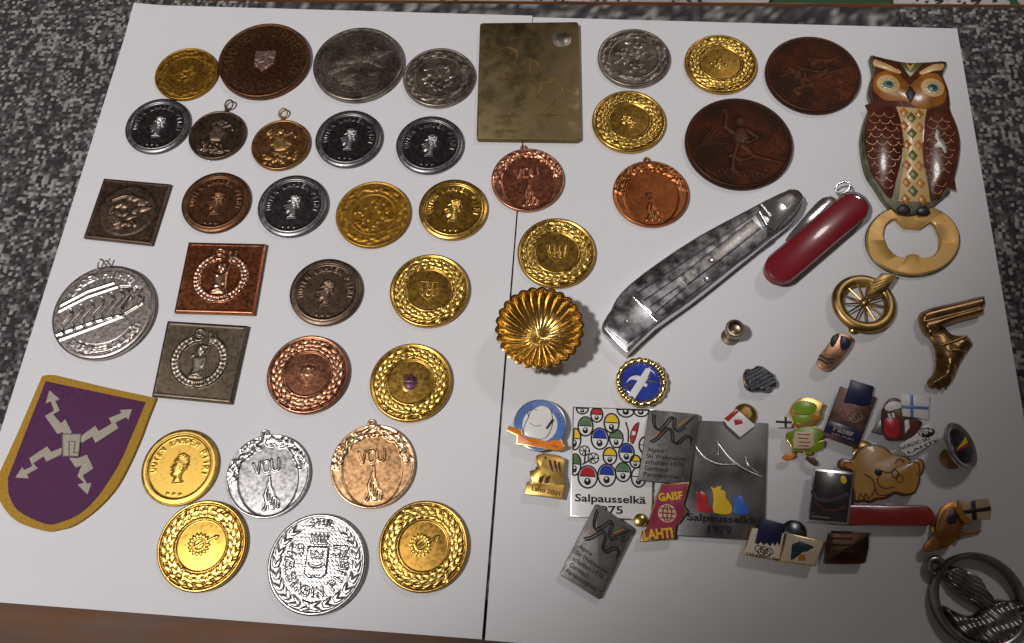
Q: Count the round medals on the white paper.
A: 32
